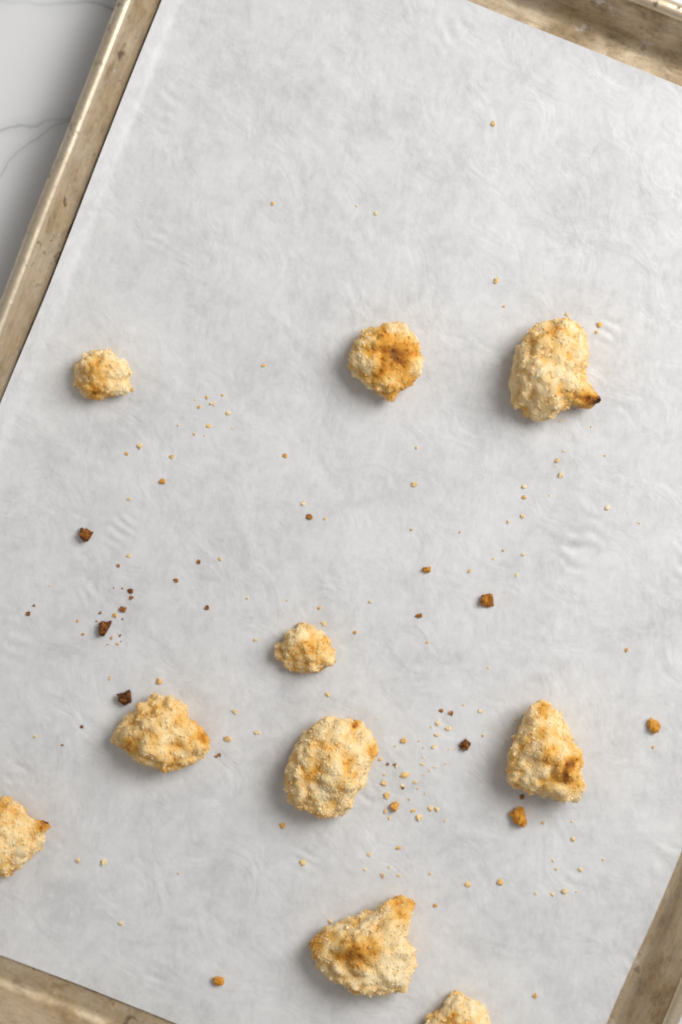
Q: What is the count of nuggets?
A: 10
